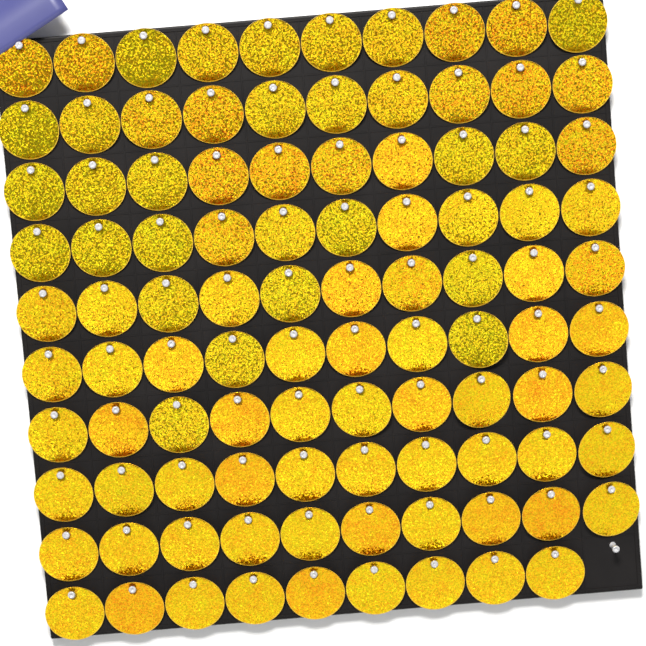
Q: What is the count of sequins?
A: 99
